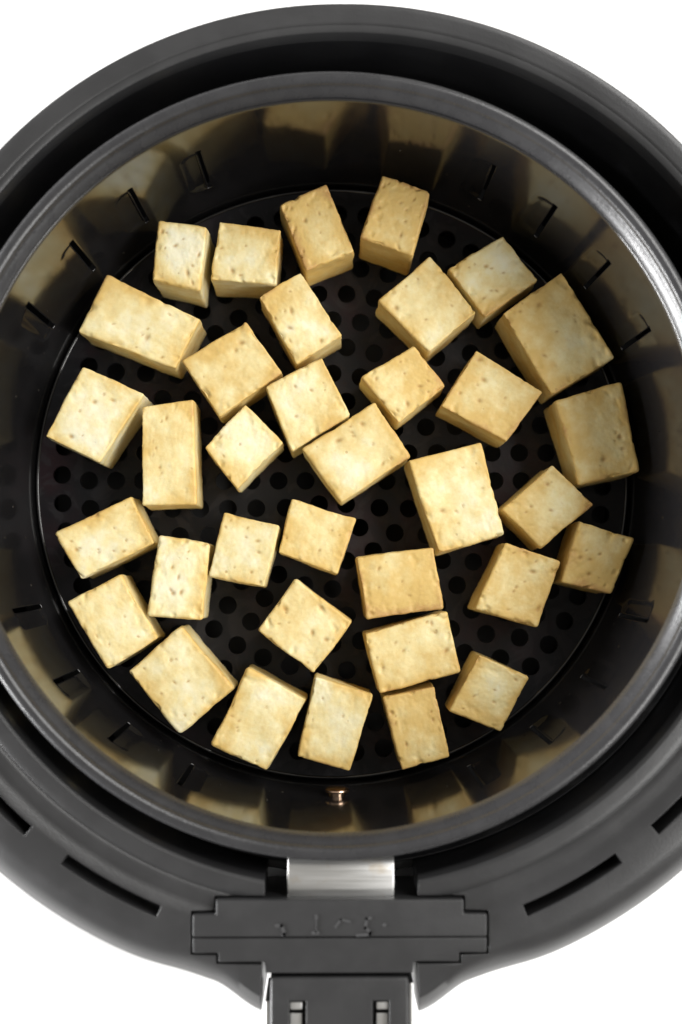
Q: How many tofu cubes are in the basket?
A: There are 35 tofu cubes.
